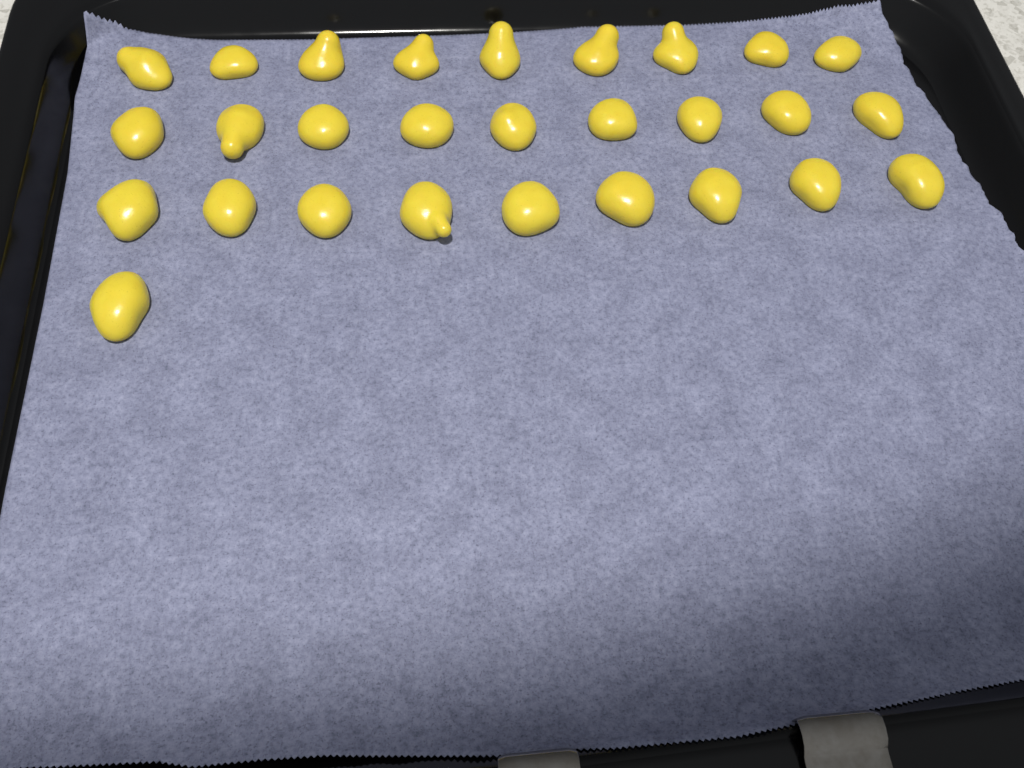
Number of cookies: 28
